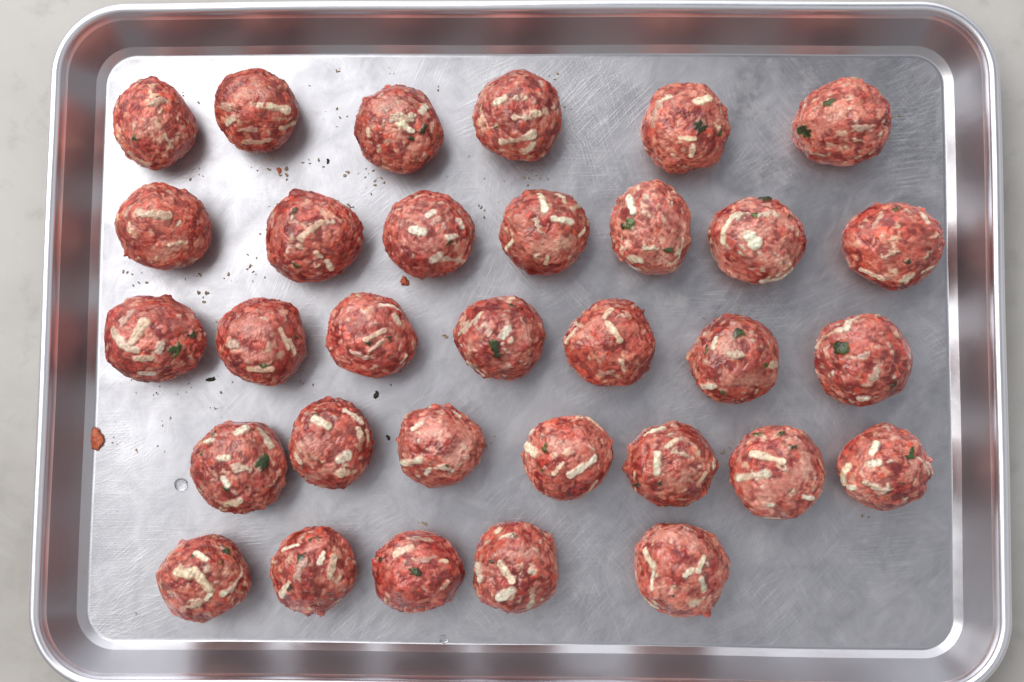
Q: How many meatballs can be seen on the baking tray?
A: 32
